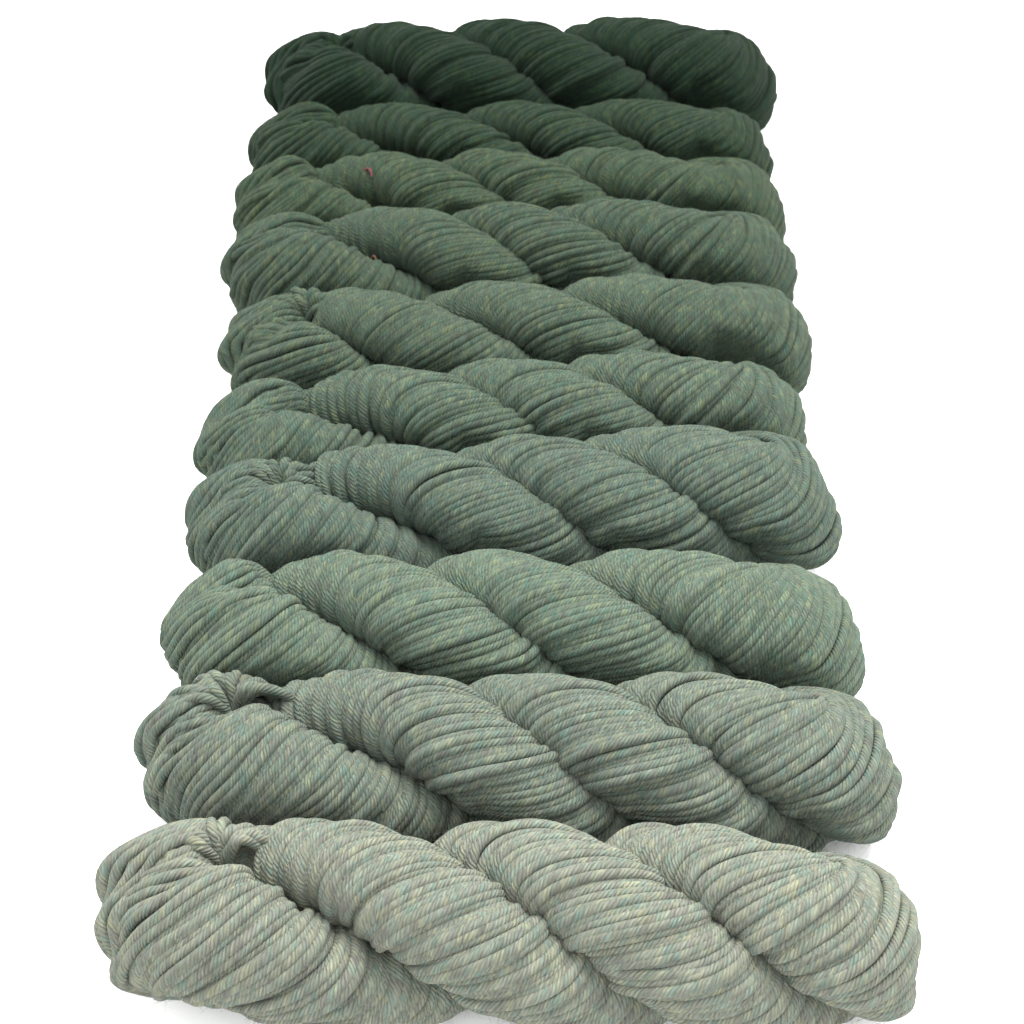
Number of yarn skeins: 10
